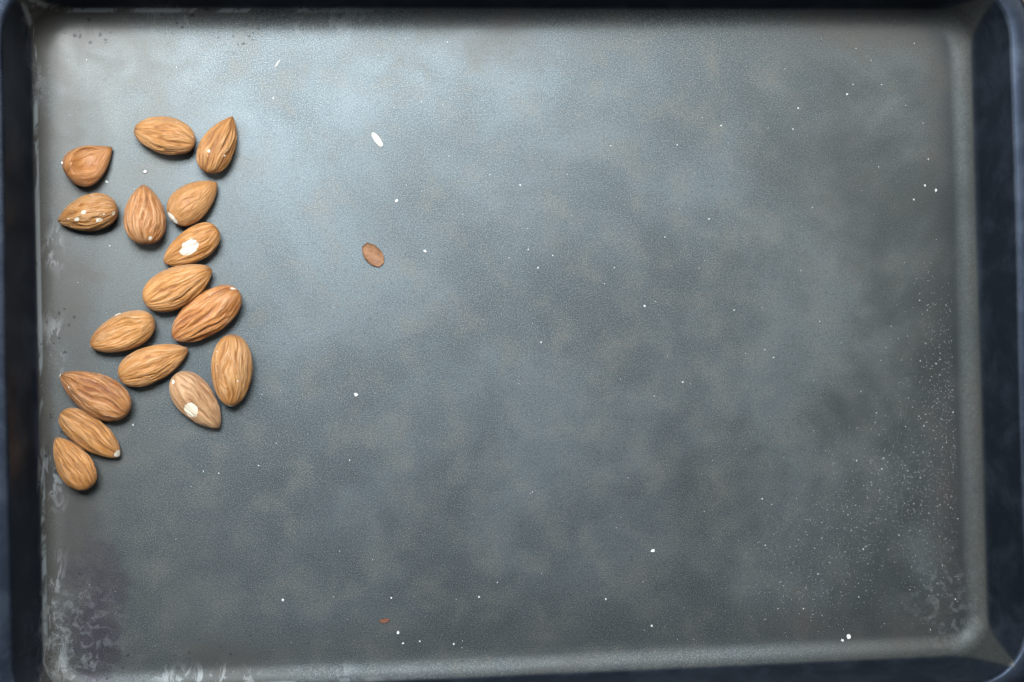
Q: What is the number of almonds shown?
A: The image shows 16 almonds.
